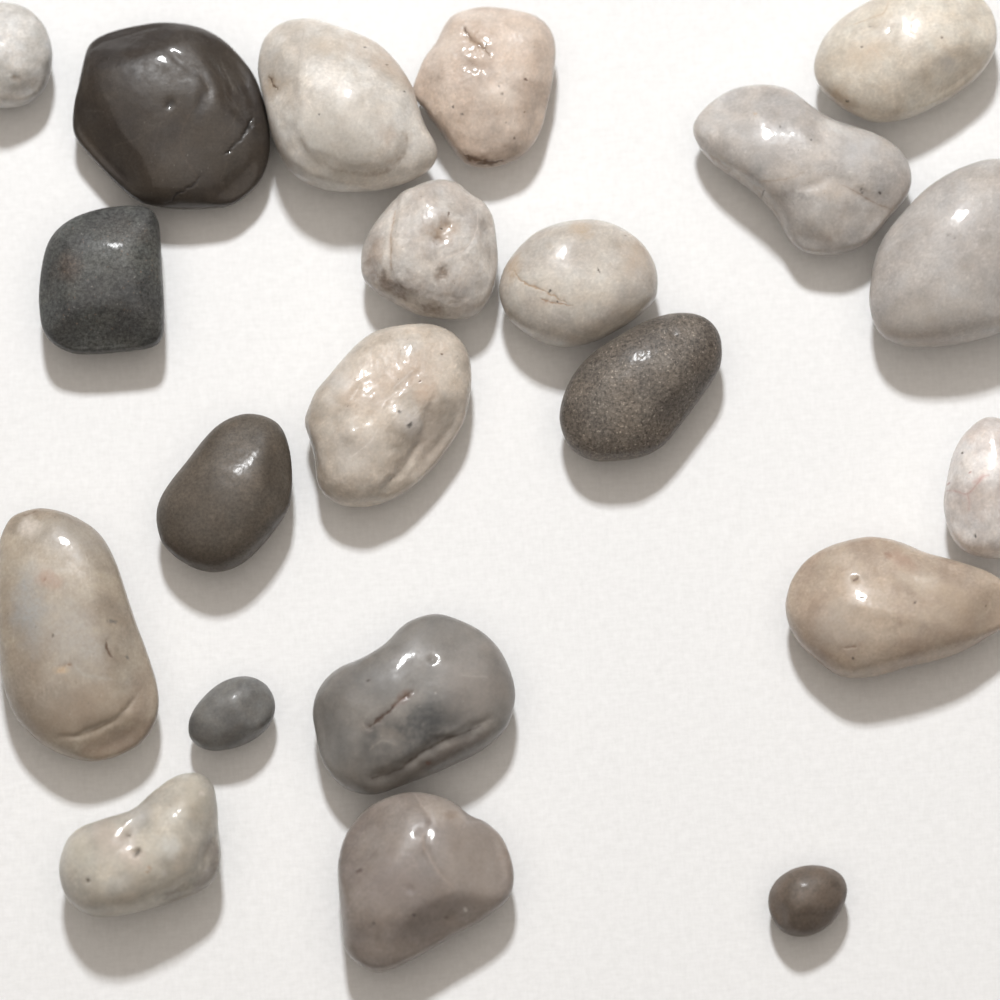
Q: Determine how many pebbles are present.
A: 21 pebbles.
